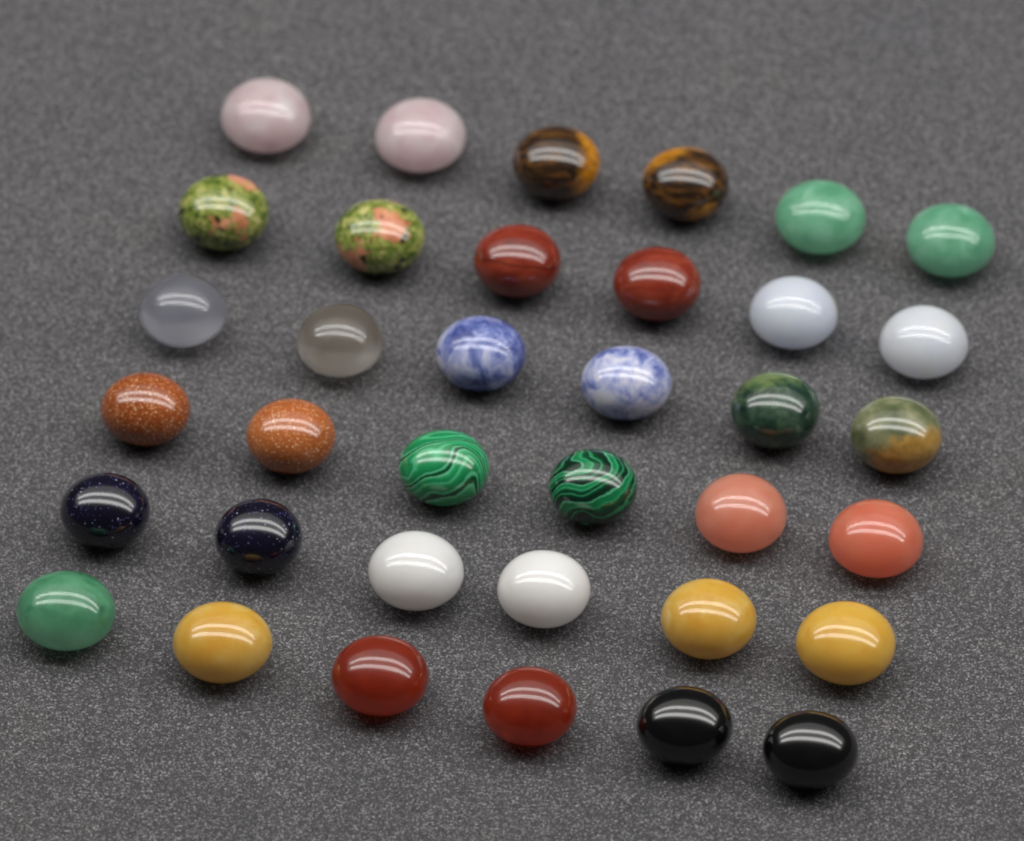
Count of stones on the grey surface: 36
